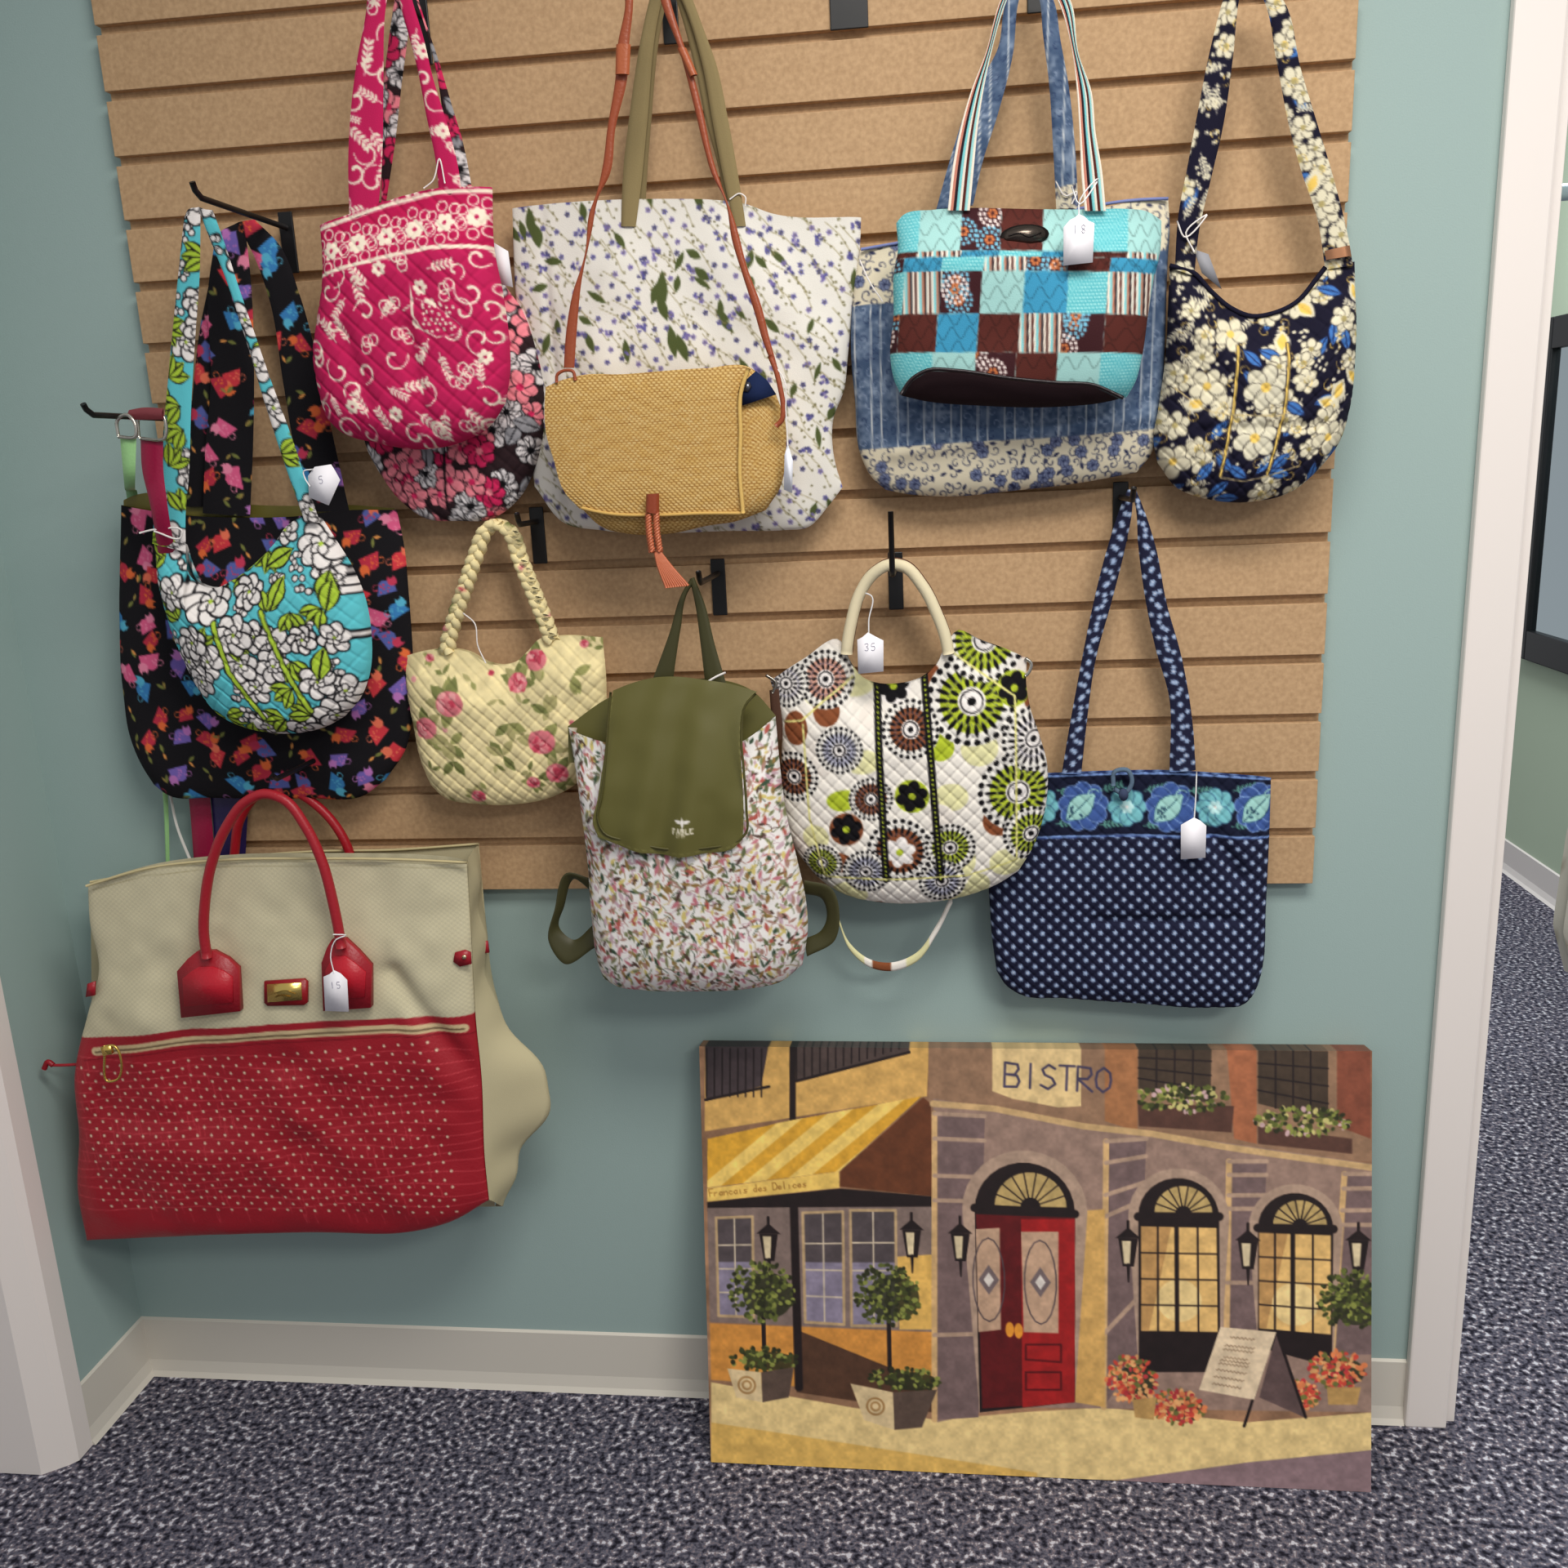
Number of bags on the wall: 14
